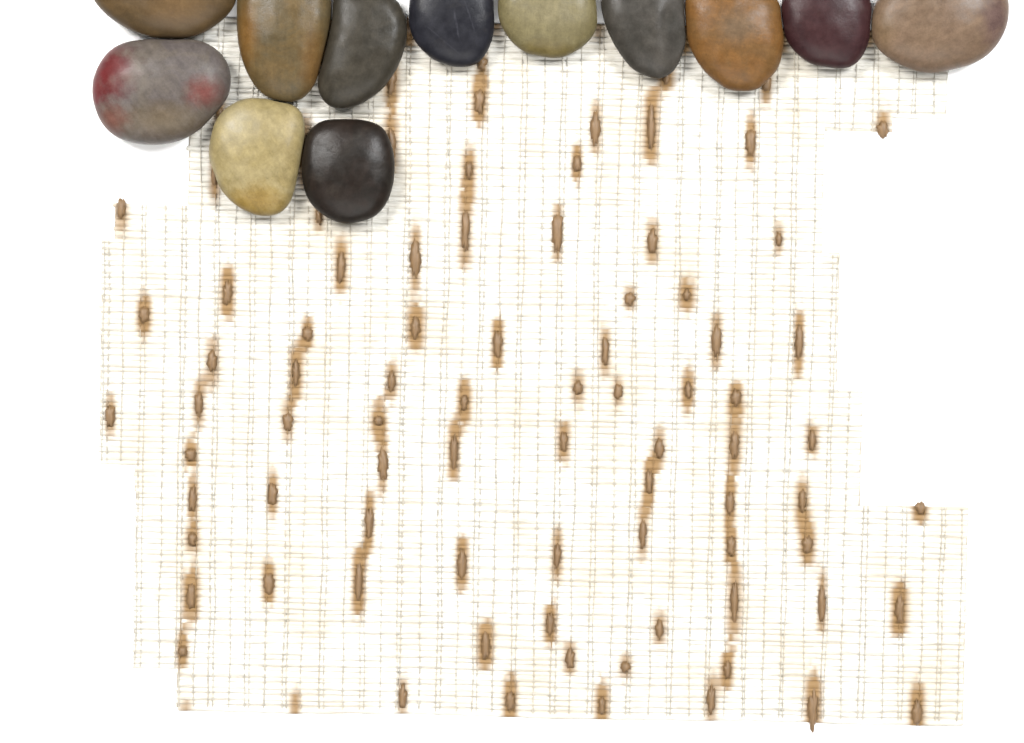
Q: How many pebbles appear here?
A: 12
